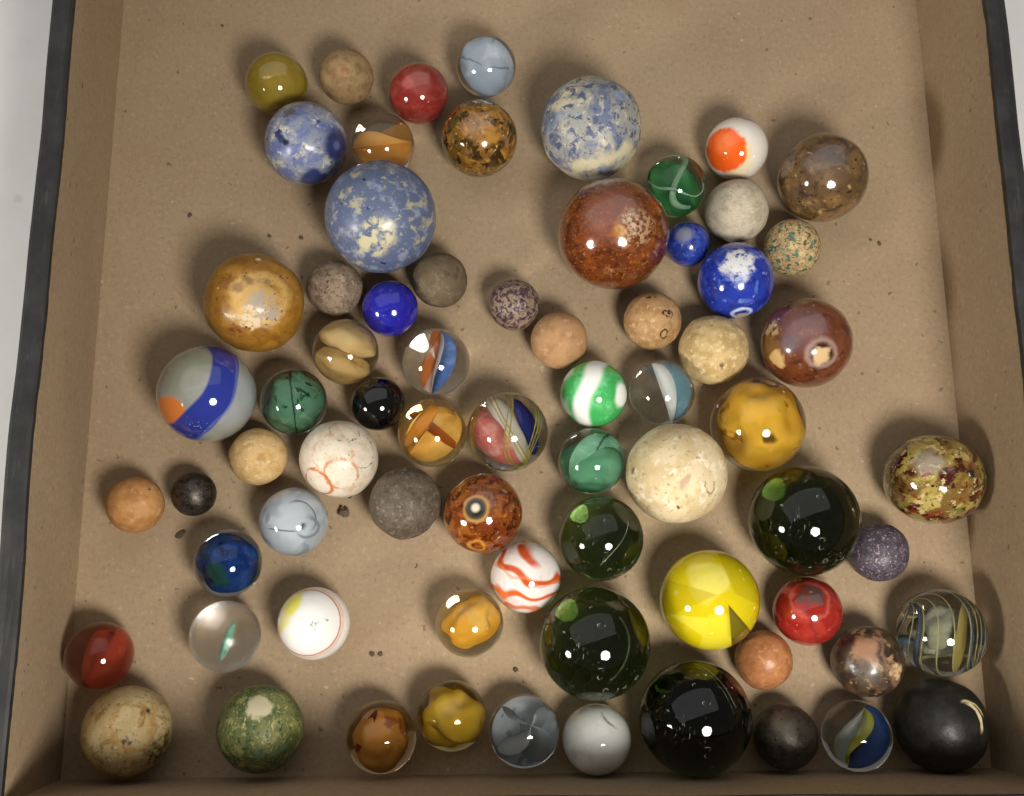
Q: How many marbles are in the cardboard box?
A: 71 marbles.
